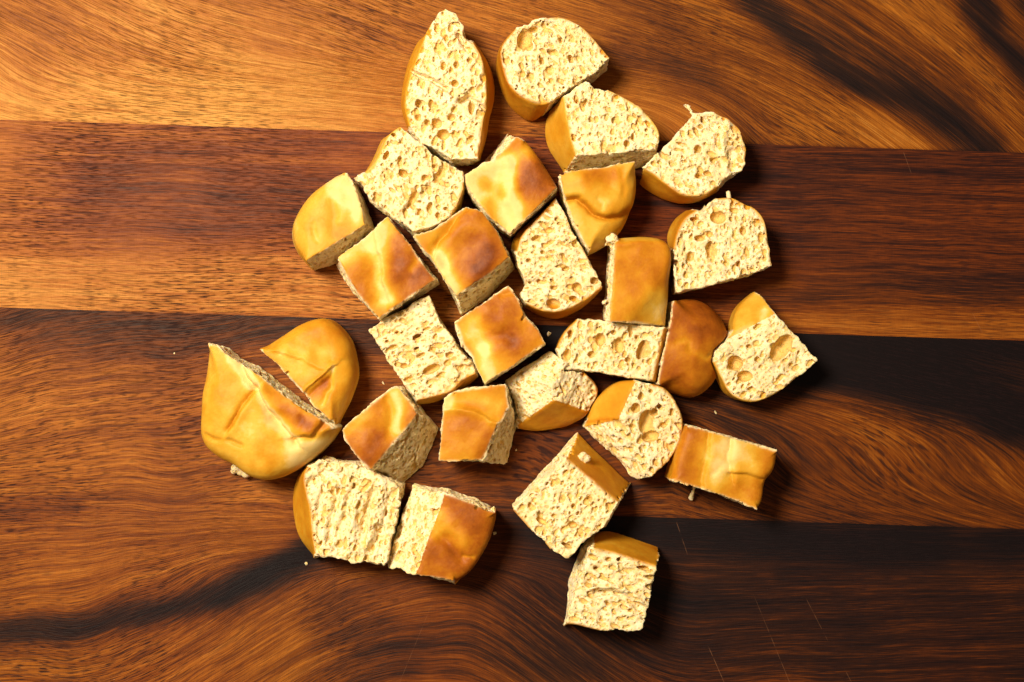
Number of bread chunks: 29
